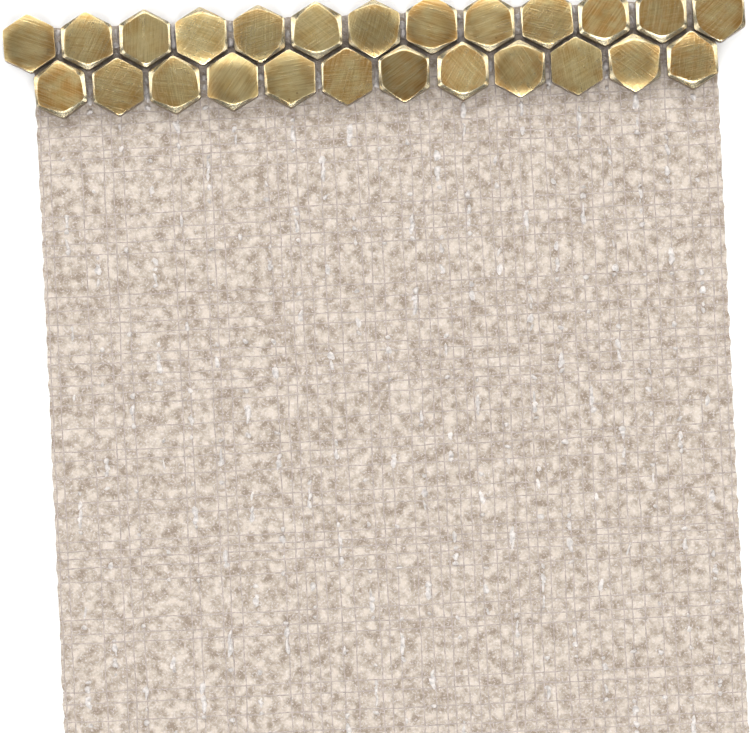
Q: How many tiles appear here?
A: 25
